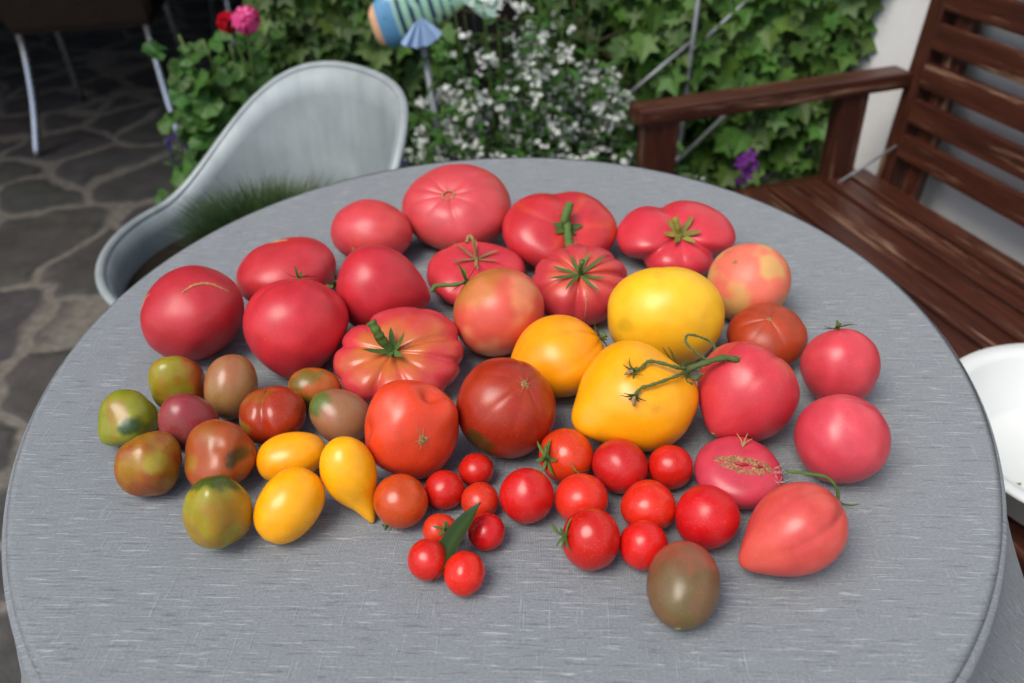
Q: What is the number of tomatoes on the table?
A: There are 55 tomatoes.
